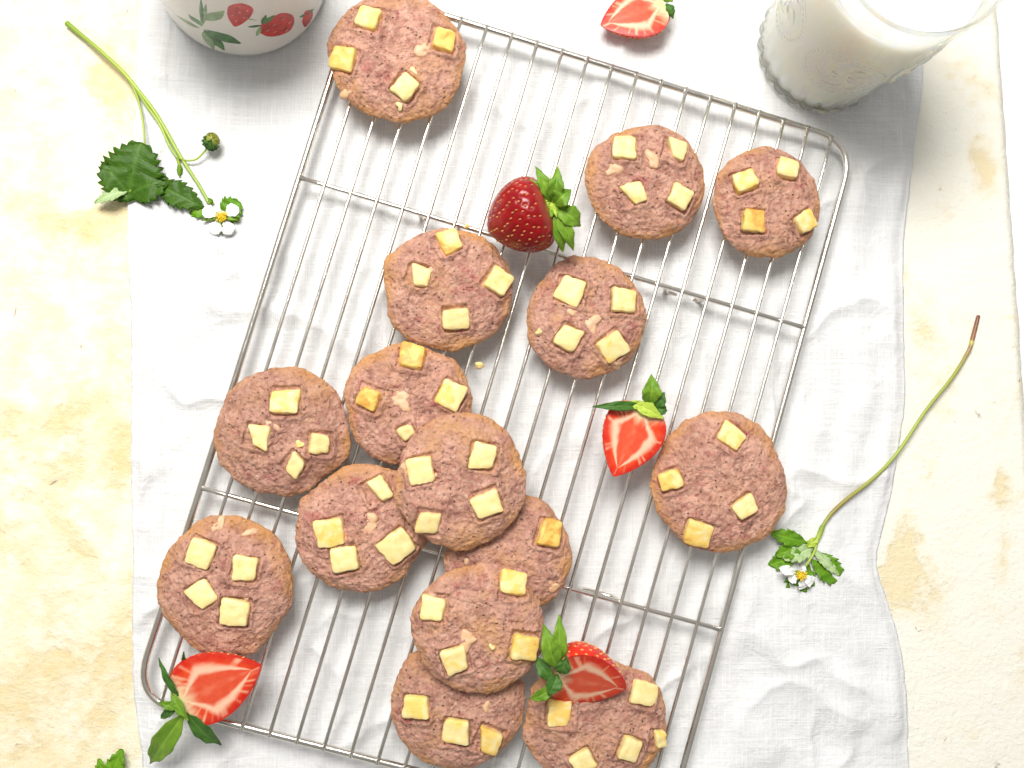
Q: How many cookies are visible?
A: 15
